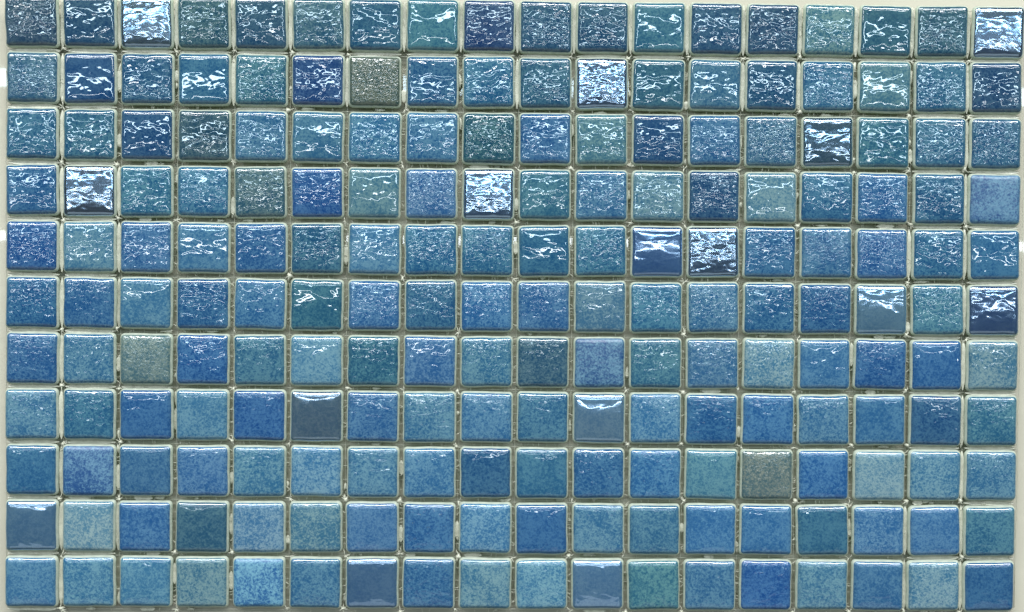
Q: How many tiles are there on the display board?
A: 198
